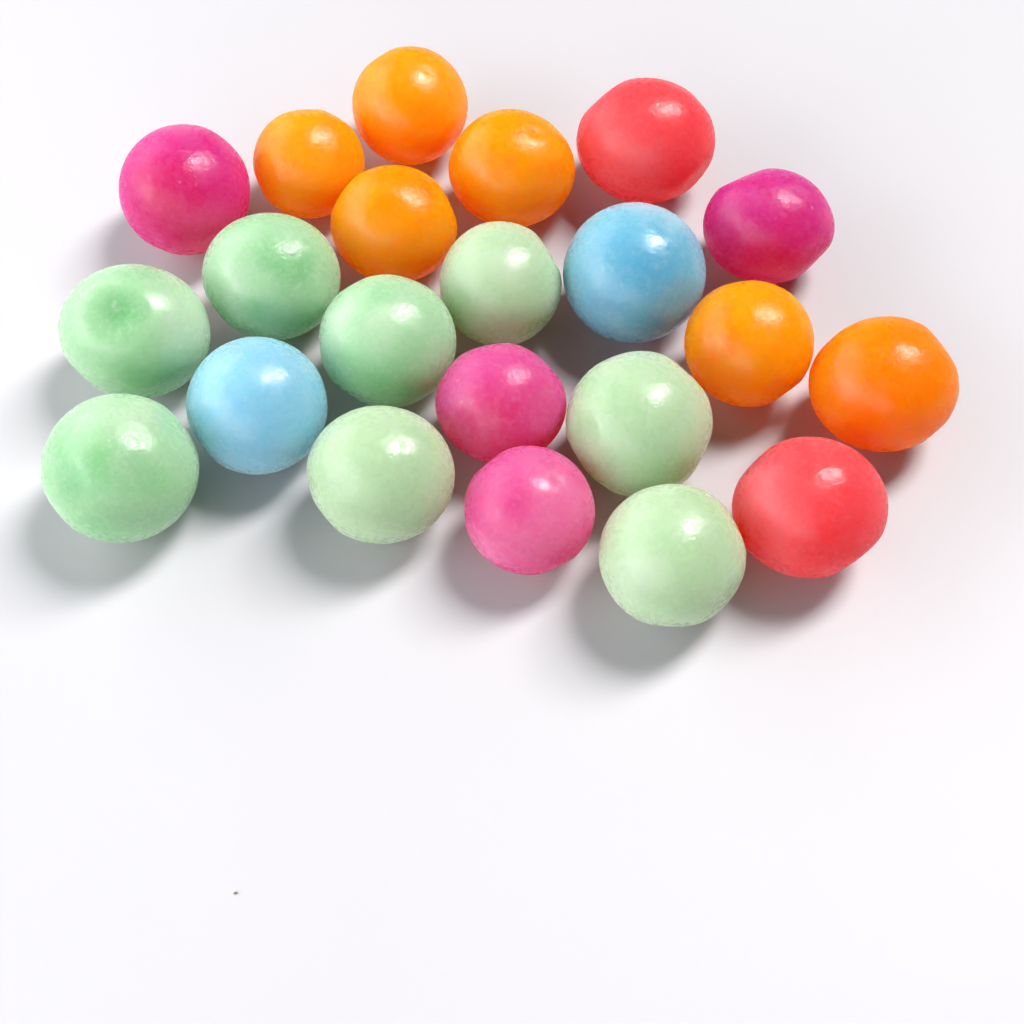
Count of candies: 22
